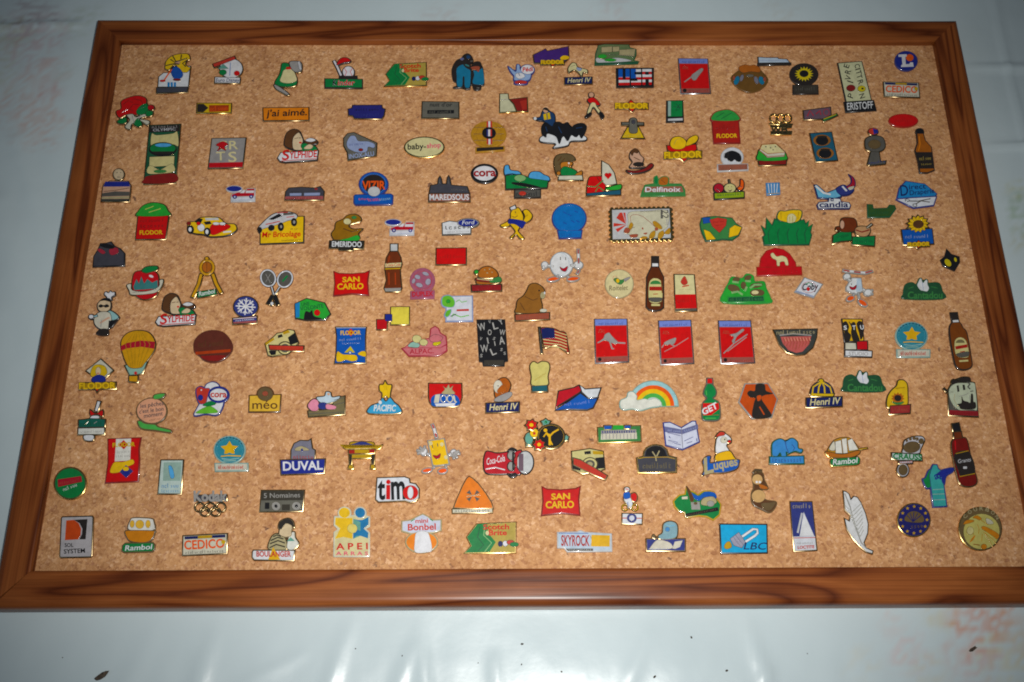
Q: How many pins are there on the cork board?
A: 173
